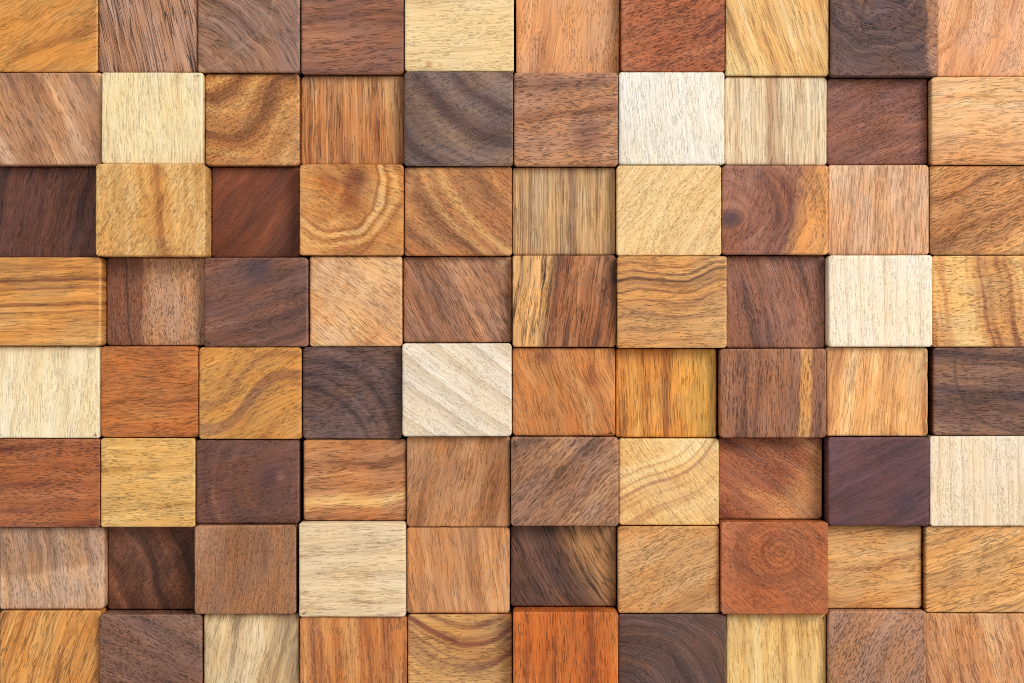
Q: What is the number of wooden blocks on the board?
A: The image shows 80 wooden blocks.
